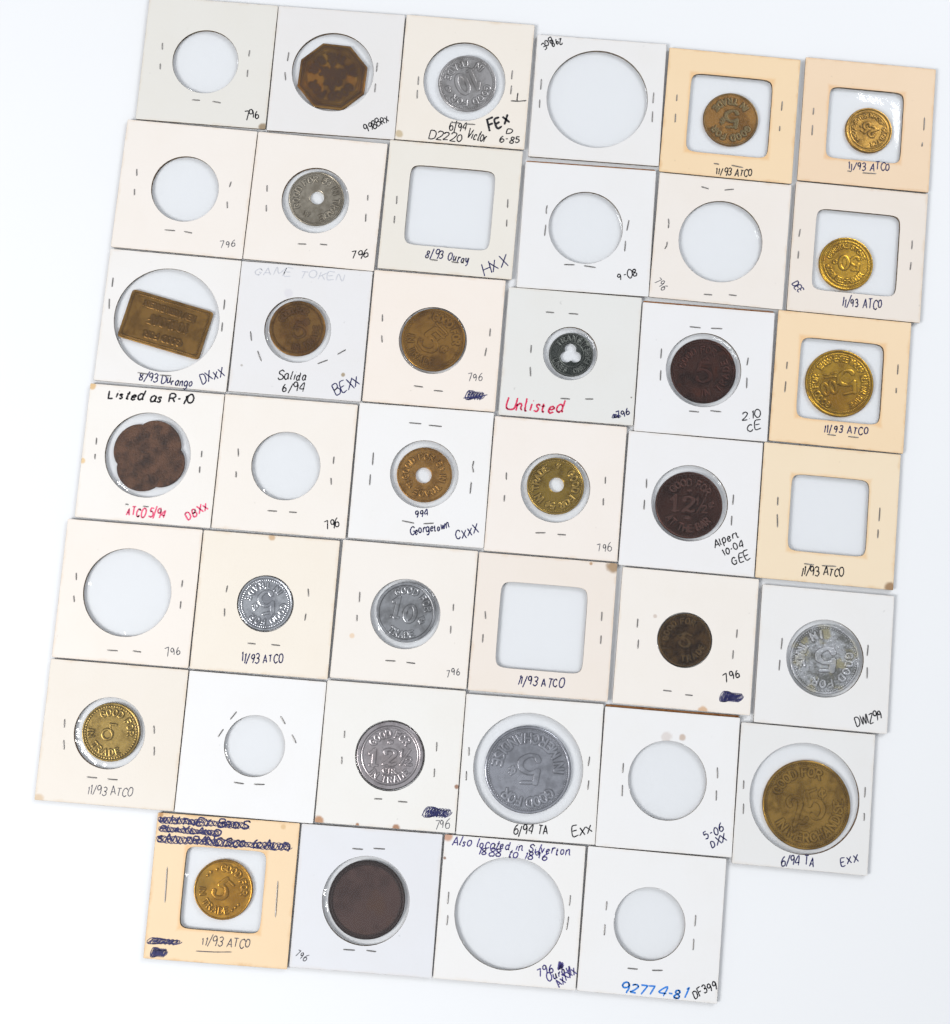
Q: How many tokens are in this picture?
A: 26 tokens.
